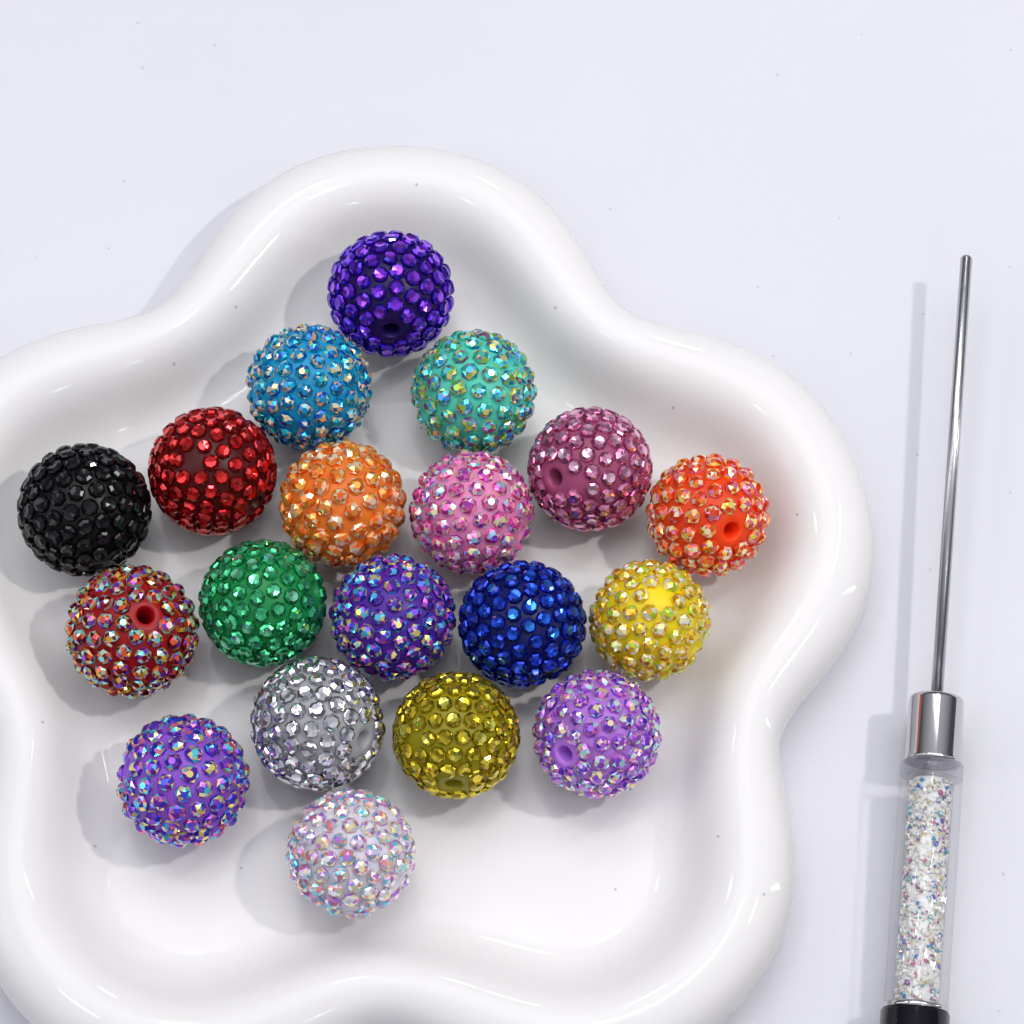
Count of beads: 19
